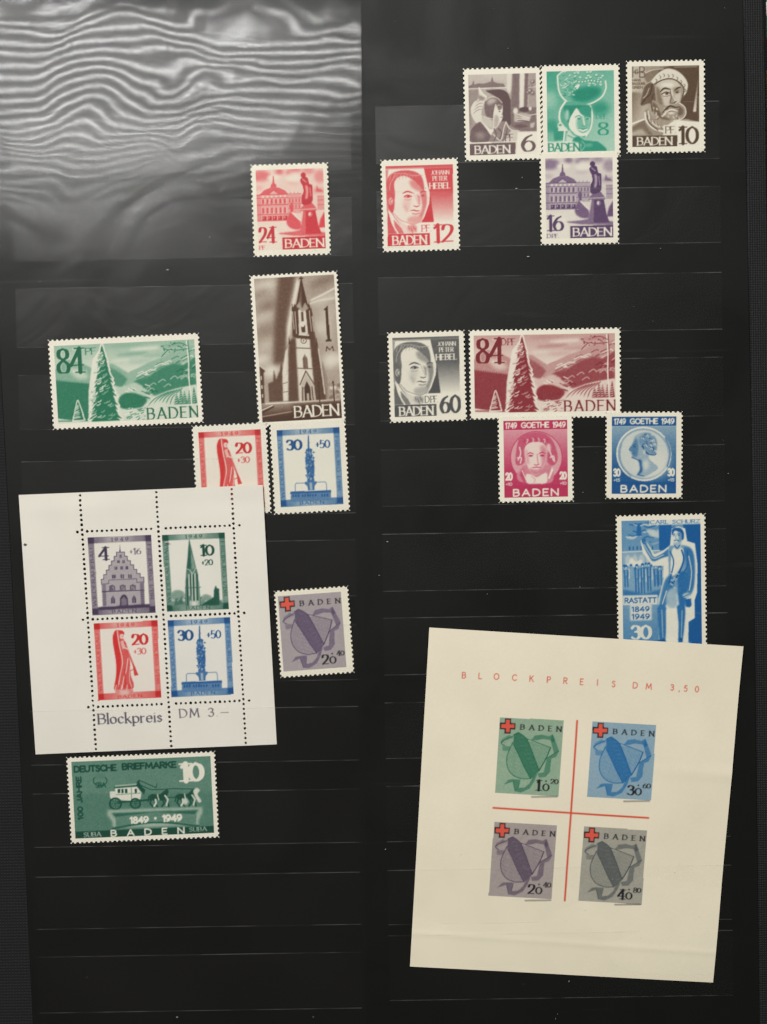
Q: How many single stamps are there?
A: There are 17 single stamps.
